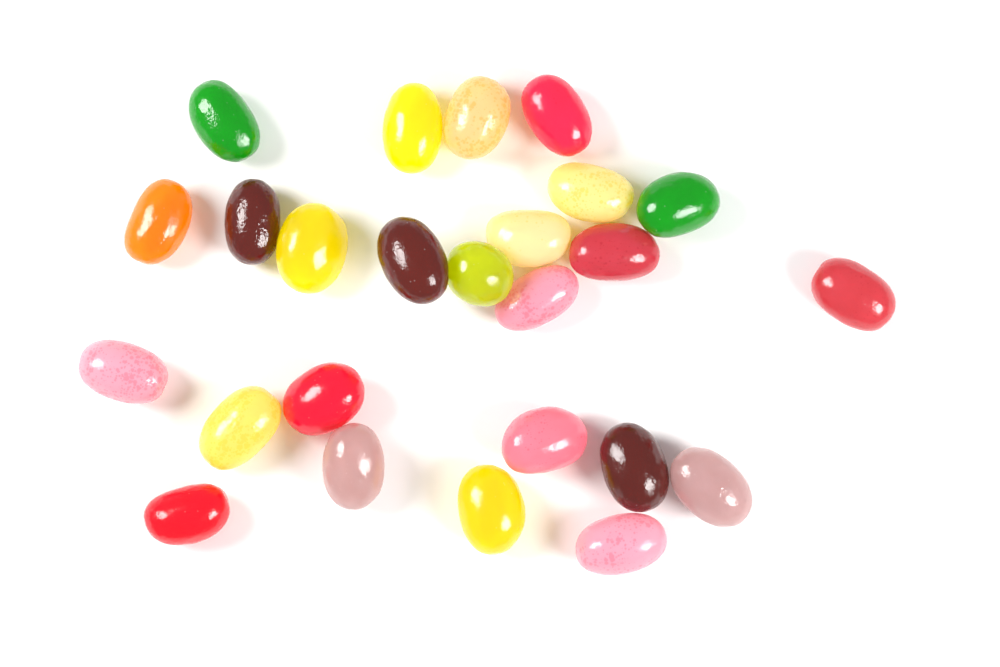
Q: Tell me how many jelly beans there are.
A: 25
